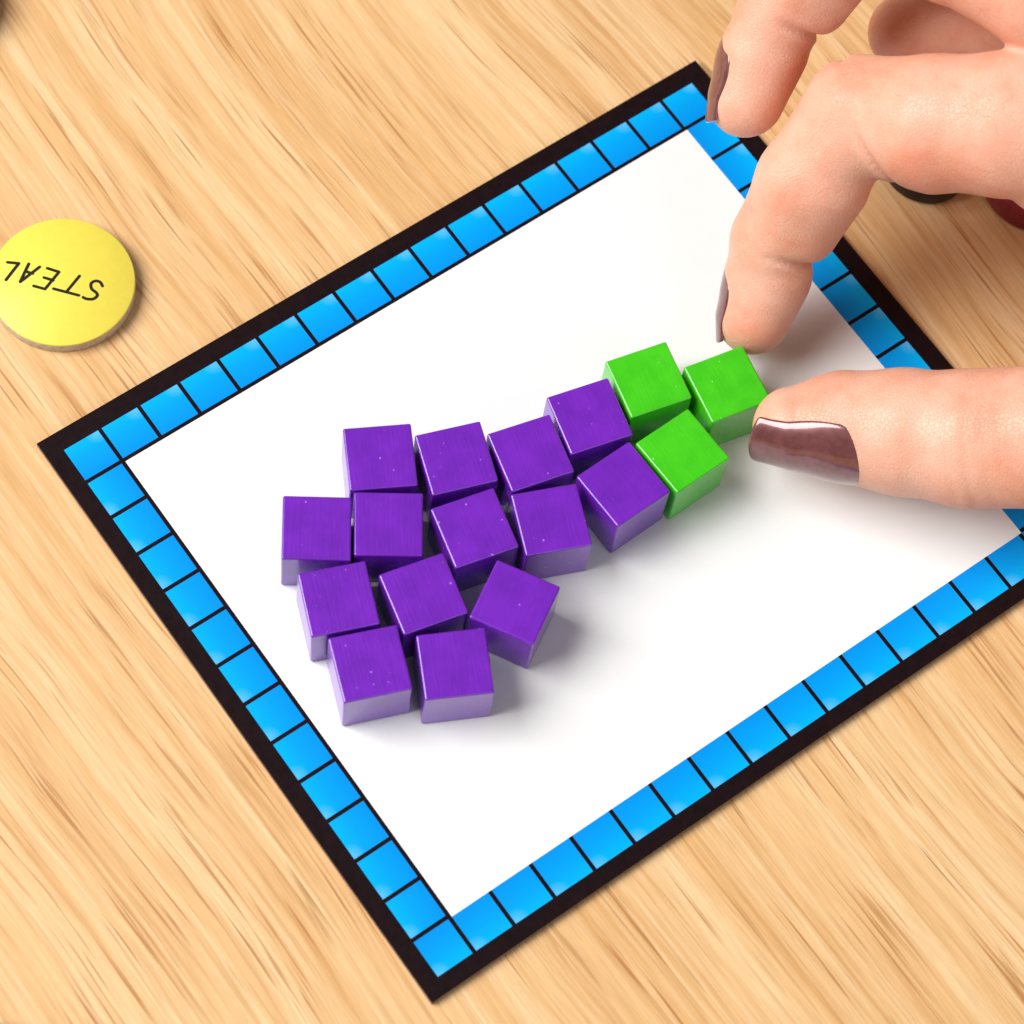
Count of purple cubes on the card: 14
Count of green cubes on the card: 3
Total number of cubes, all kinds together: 17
